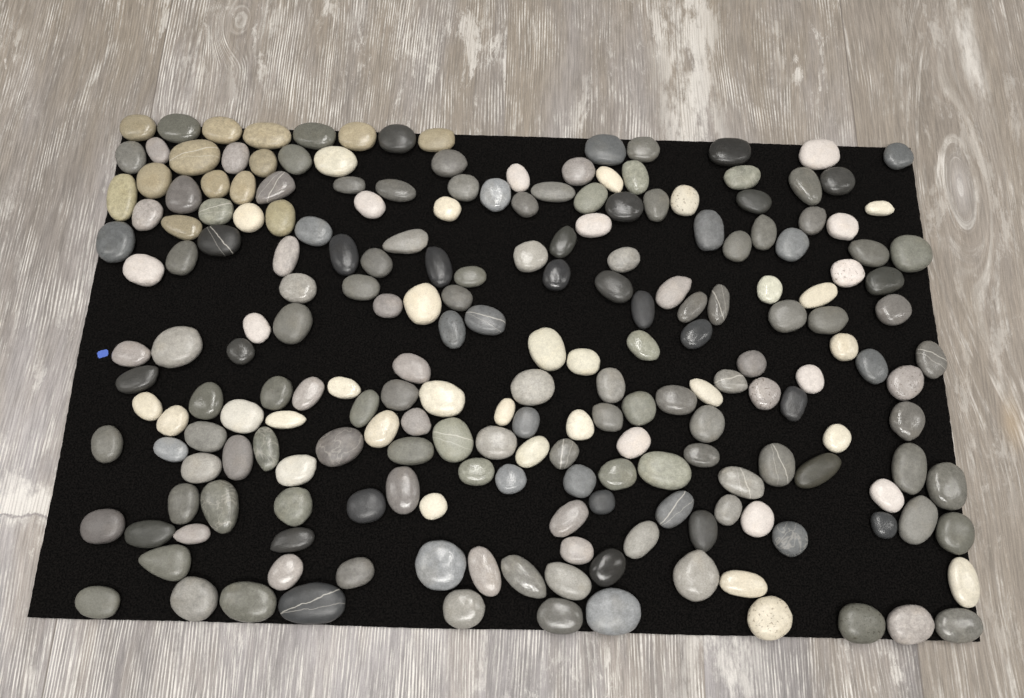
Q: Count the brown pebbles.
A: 13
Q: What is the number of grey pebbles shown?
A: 131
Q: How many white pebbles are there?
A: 41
